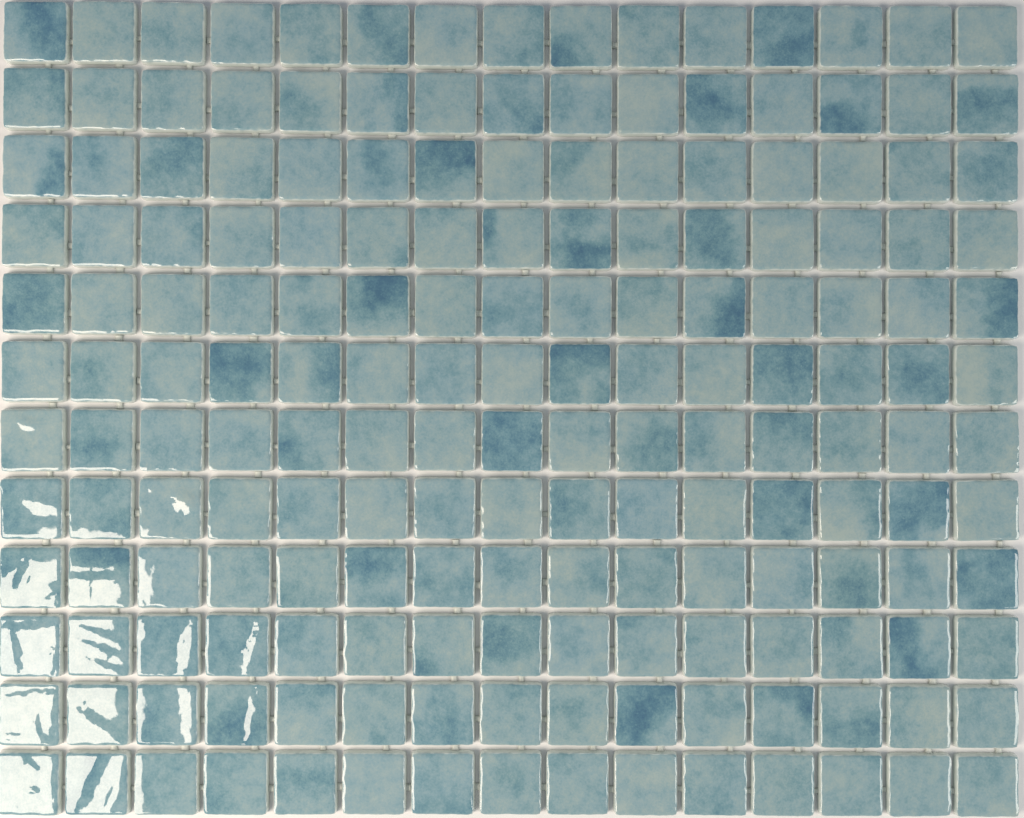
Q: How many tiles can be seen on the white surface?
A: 180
